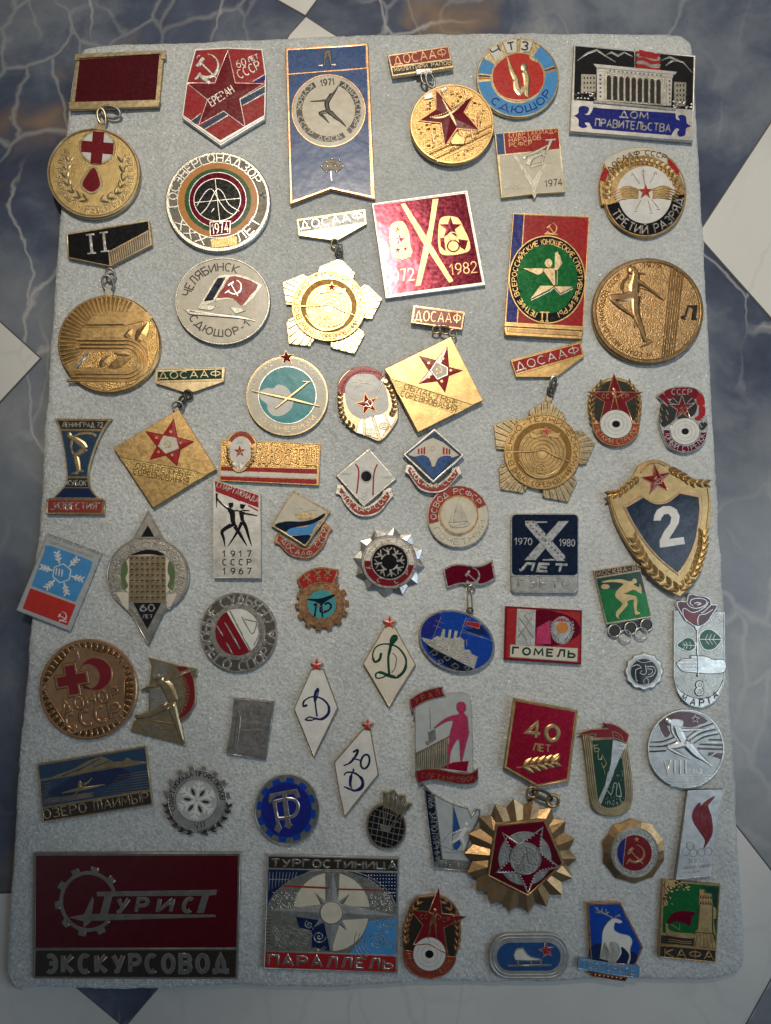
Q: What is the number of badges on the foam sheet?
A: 64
